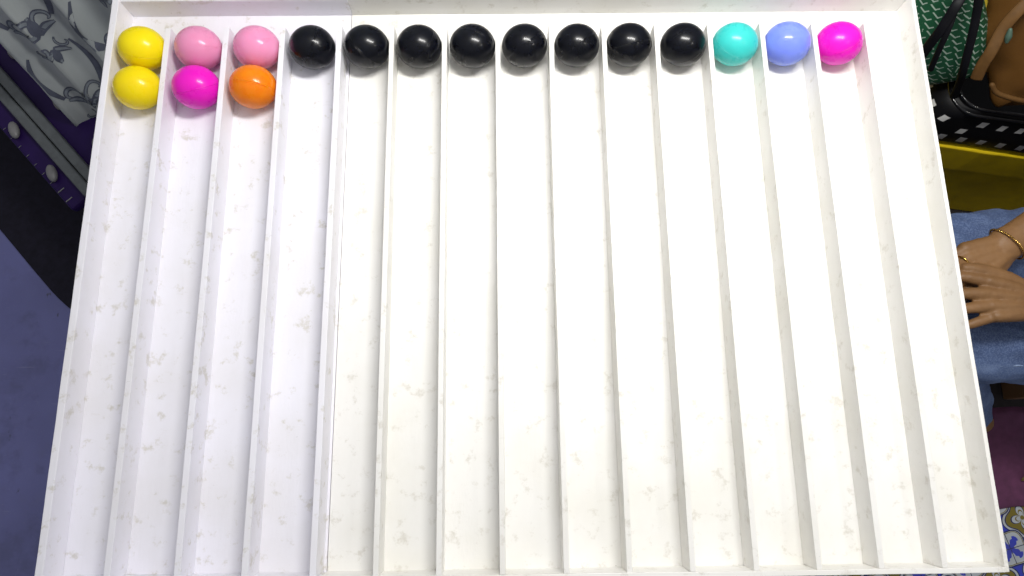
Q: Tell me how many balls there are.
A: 17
